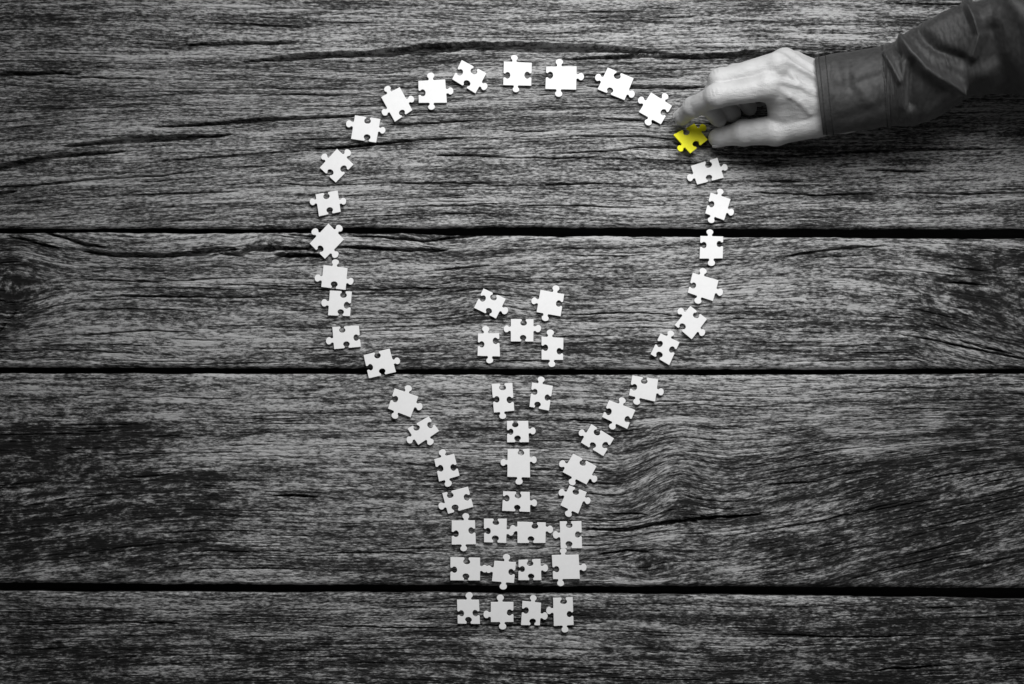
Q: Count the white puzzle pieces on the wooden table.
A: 52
